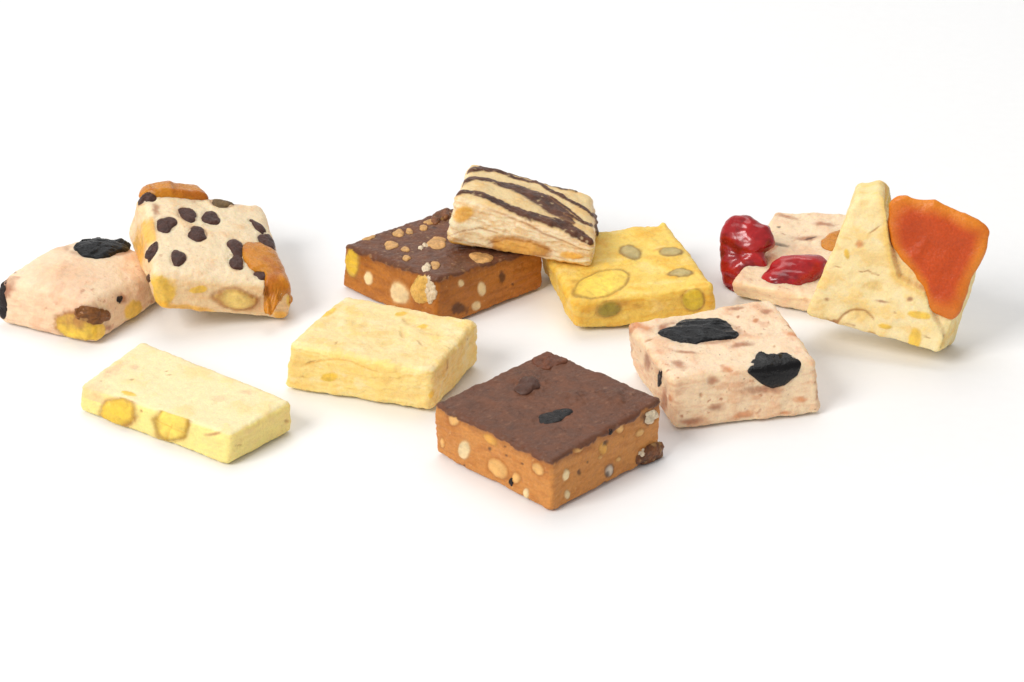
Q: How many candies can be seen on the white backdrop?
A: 11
